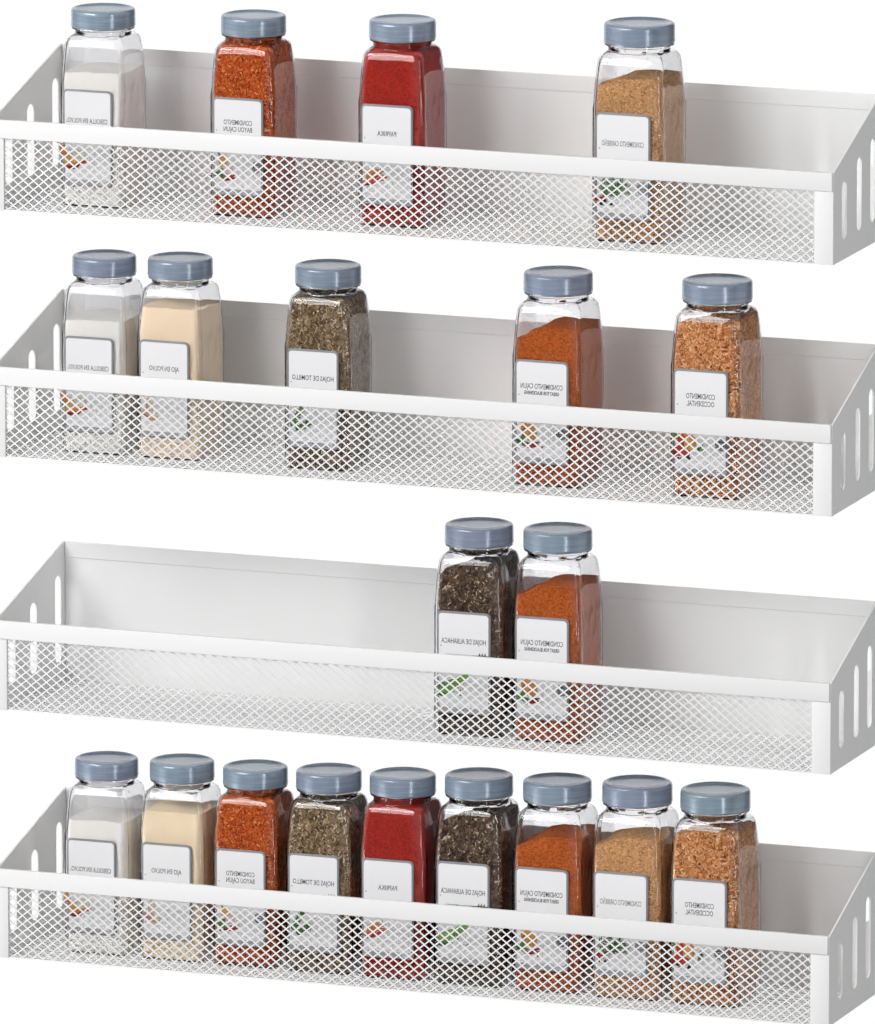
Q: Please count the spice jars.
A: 20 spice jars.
